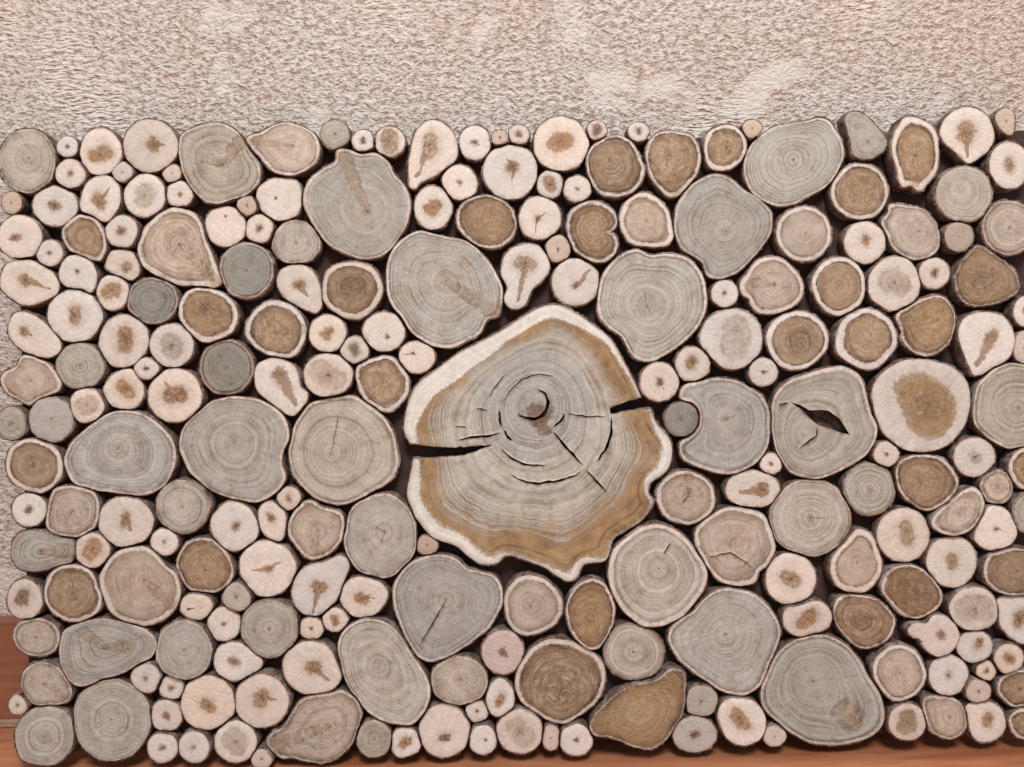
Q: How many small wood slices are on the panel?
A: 200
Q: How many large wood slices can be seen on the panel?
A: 29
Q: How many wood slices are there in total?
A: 229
